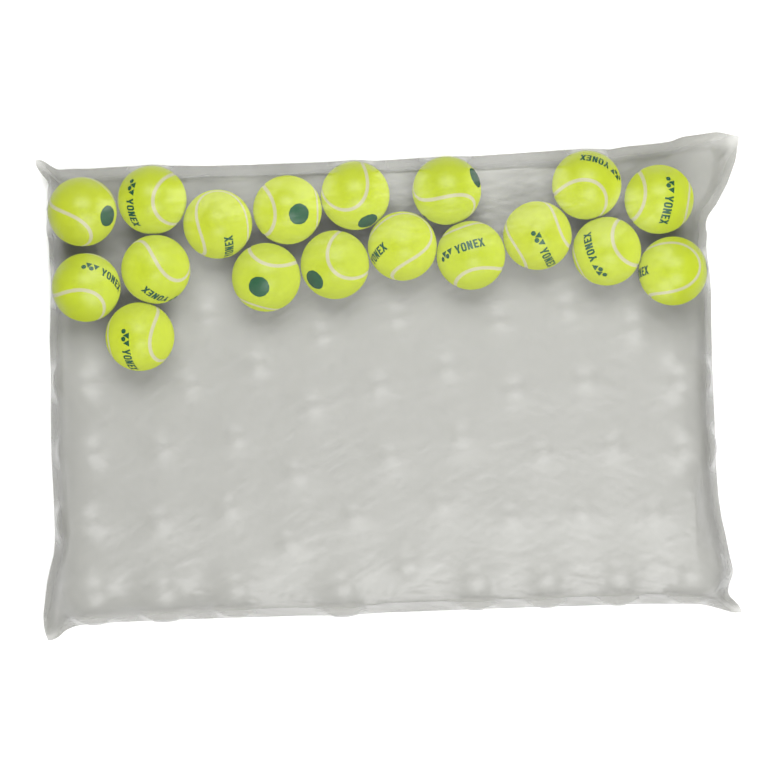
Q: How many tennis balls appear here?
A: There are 18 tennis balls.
